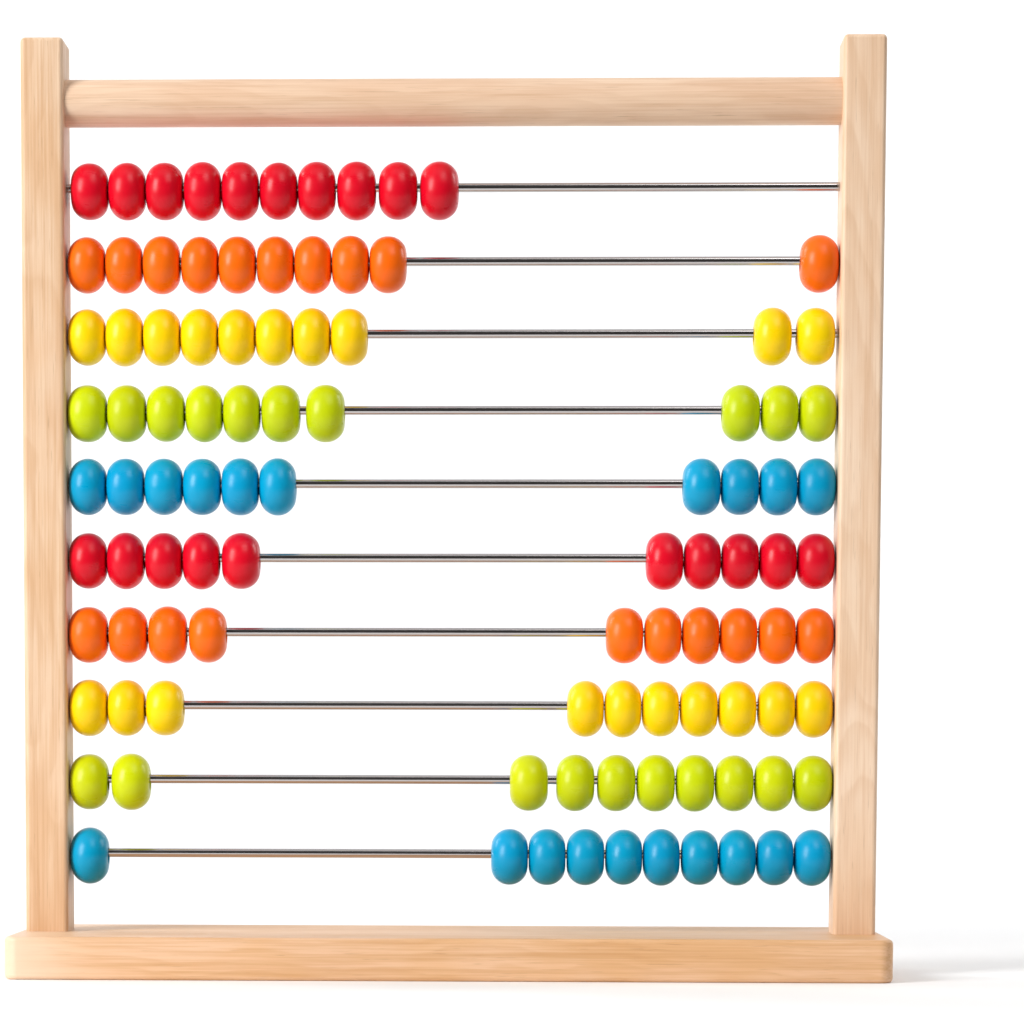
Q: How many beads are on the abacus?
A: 100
